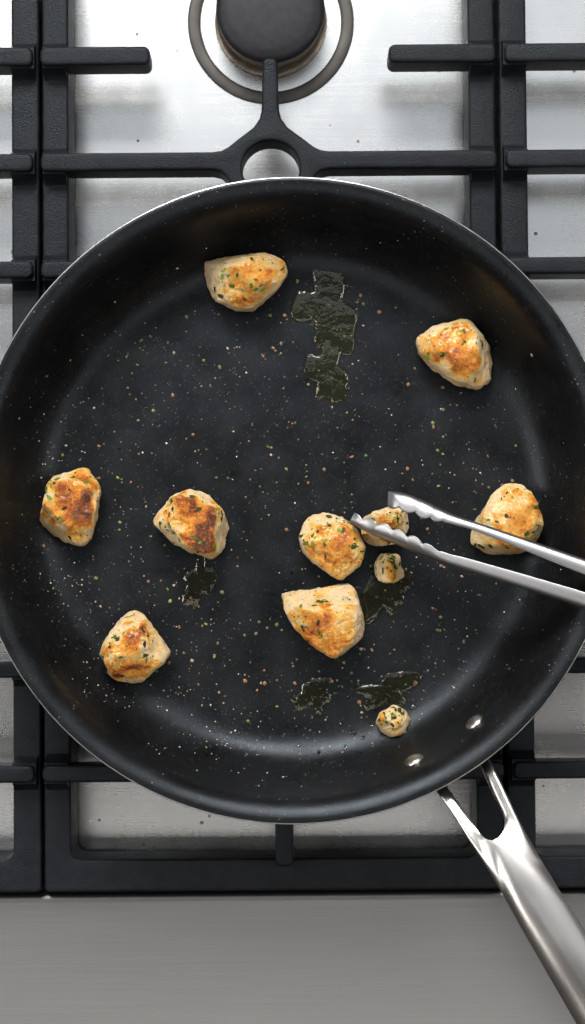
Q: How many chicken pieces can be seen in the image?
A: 11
